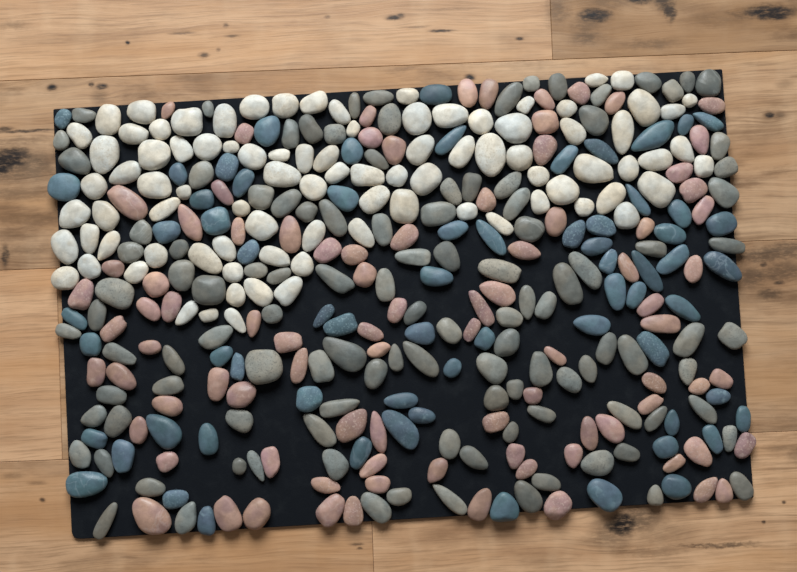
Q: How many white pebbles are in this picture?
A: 90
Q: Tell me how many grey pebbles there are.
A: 113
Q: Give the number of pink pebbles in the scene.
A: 88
